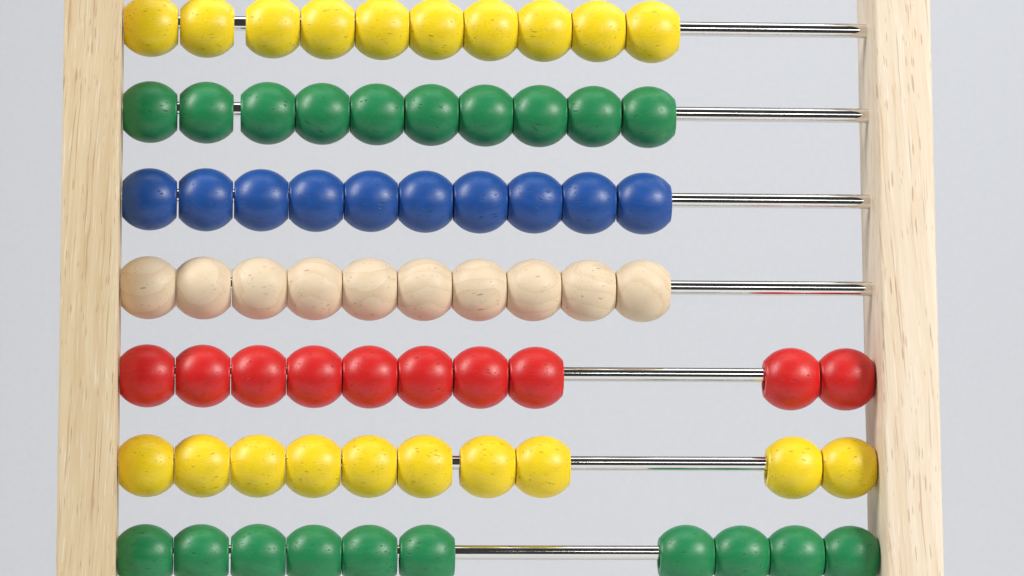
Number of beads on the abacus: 70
